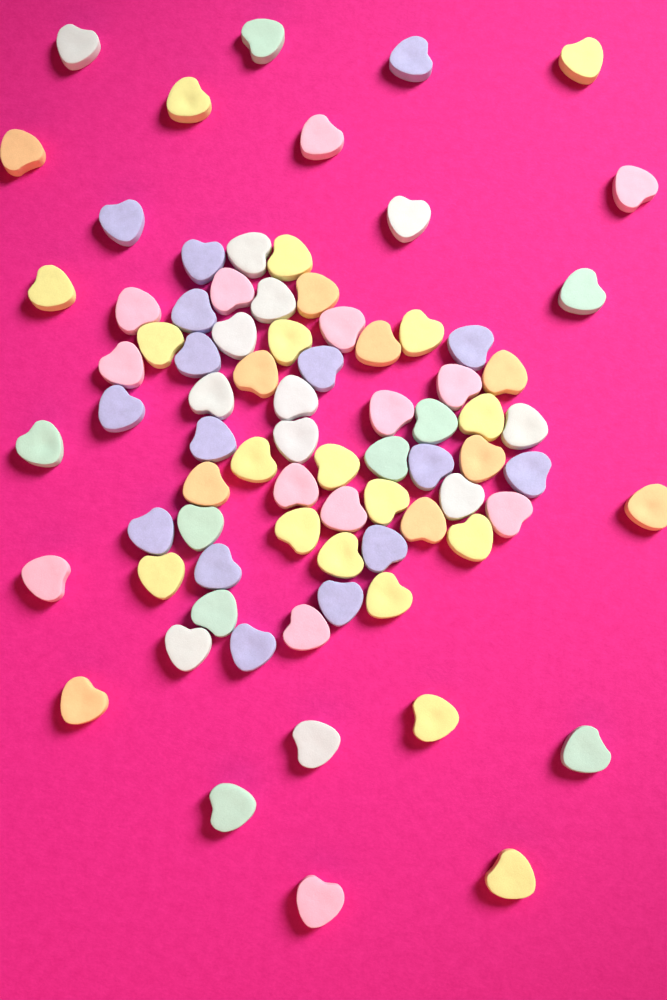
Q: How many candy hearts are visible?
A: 79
